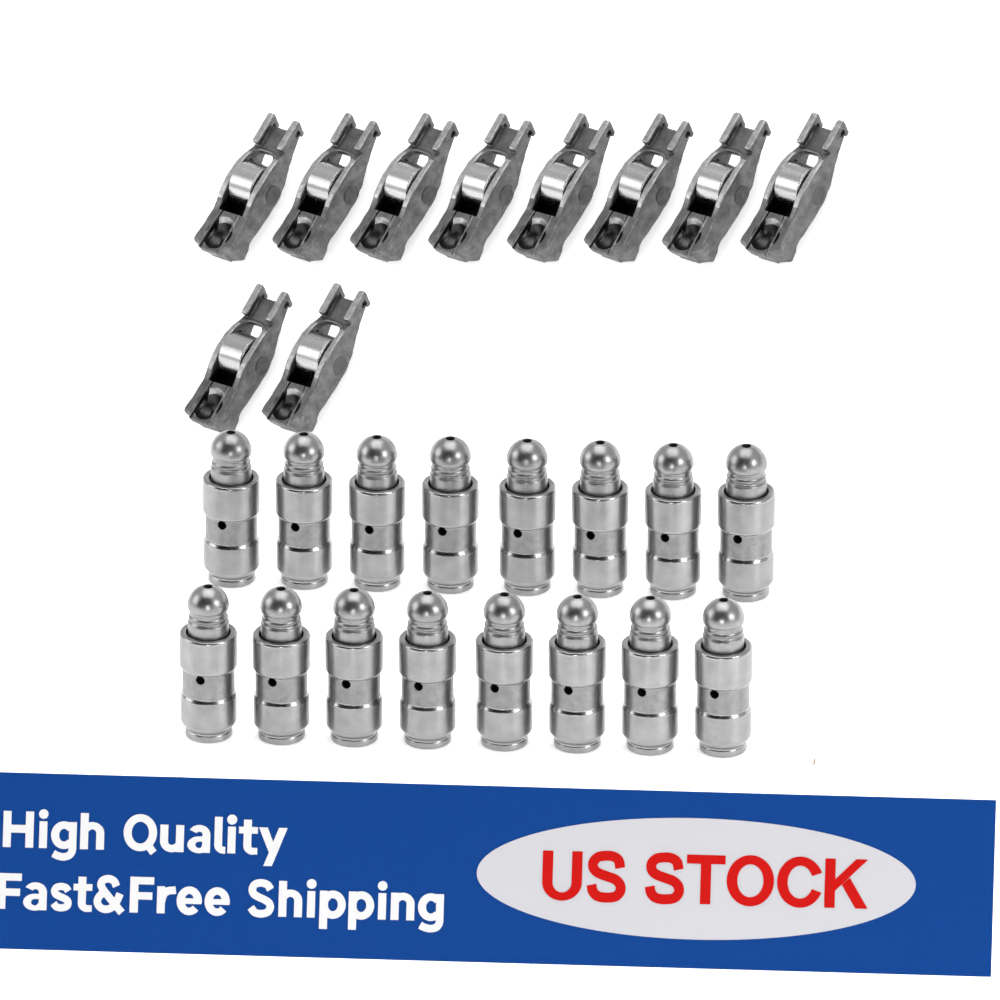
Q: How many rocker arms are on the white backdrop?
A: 10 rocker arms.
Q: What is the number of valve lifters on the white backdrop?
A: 16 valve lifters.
